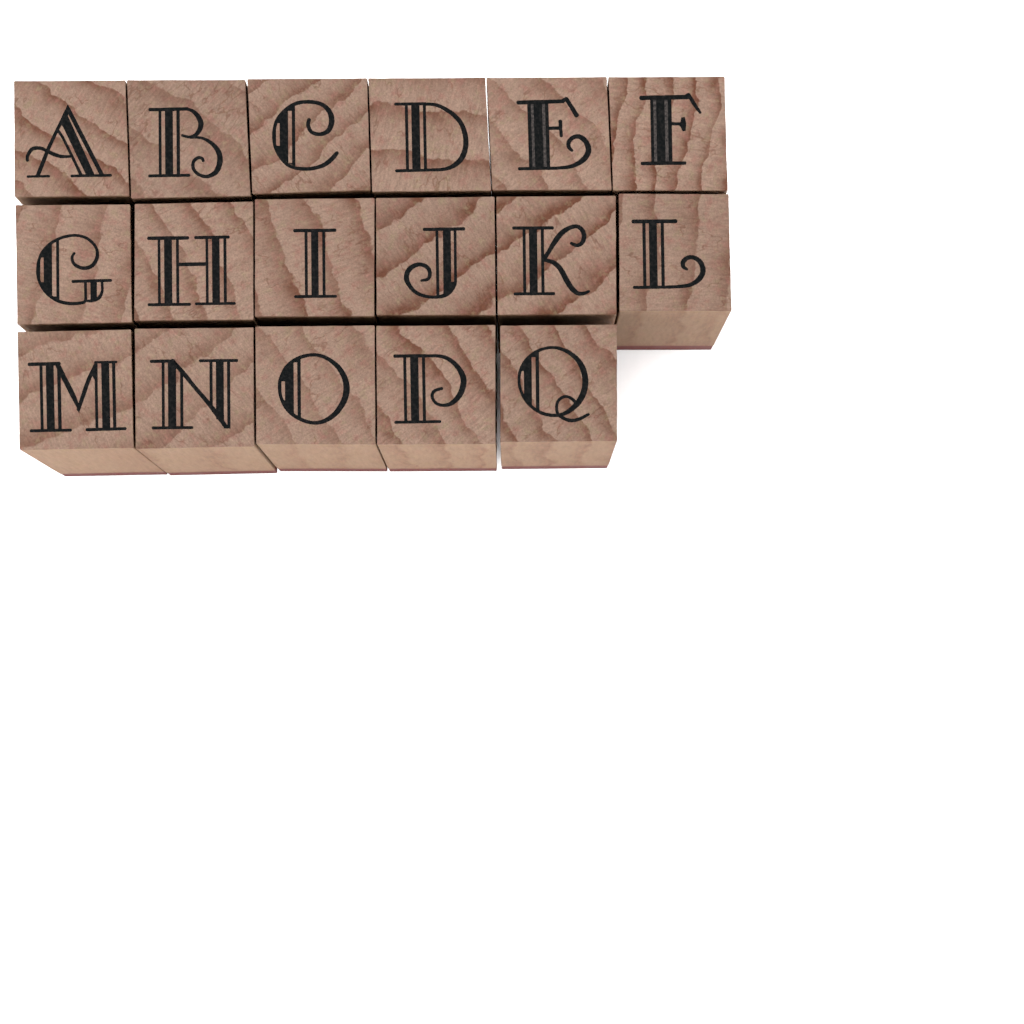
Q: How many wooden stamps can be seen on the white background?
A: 17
